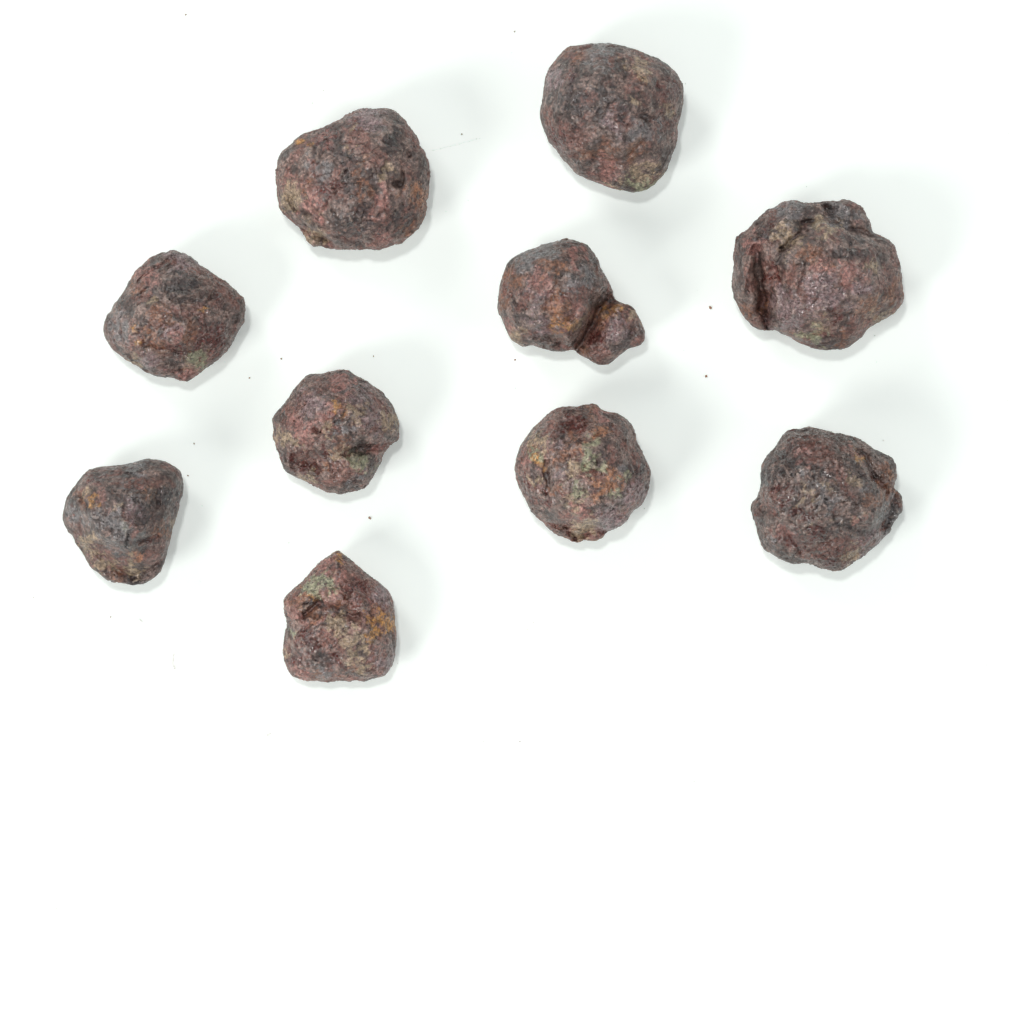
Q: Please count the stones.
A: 10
